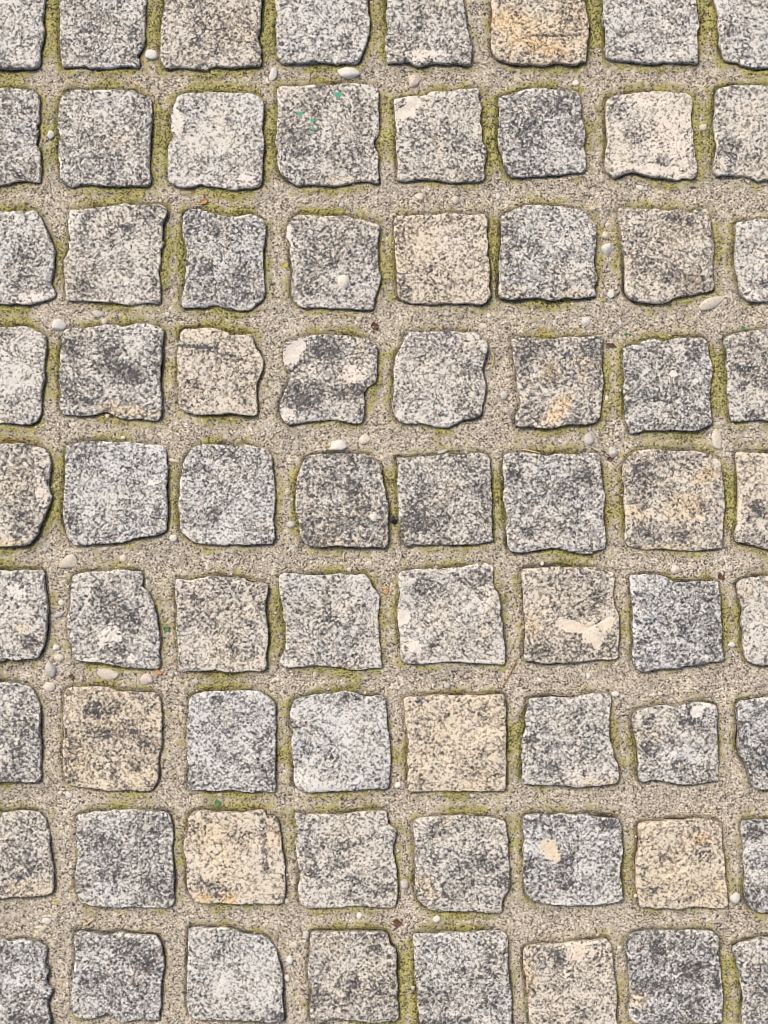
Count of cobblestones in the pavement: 72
